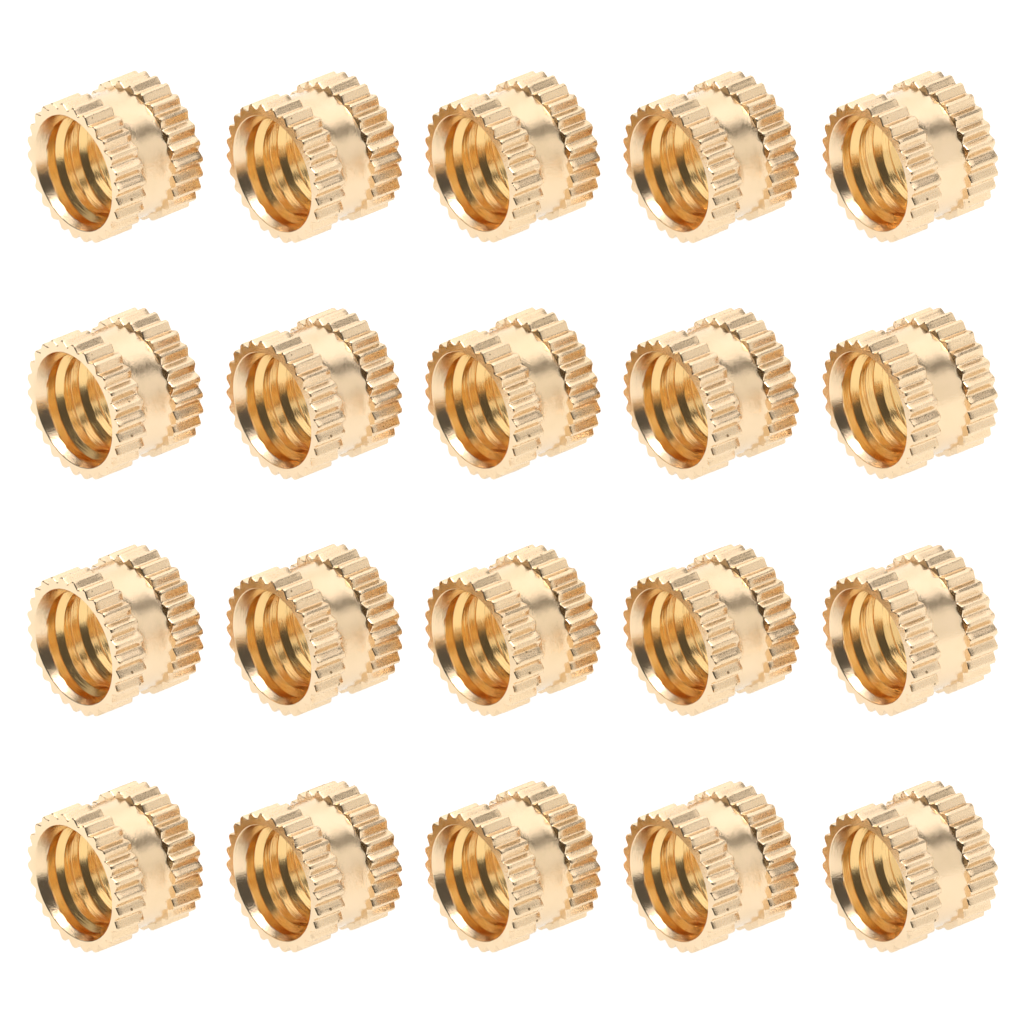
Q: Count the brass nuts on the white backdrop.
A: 20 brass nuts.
